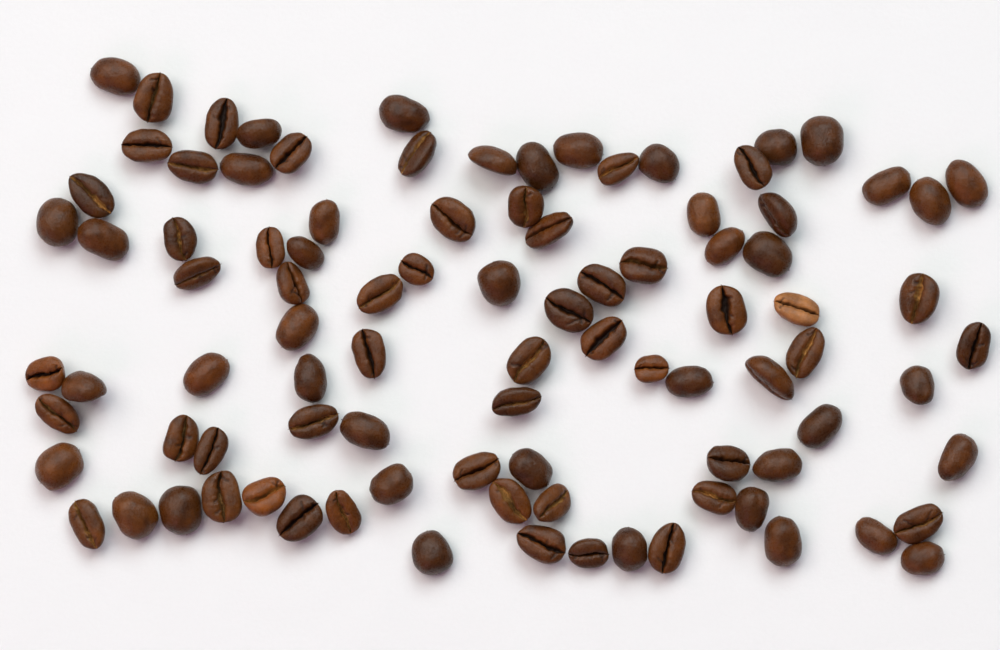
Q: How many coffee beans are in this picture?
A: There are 94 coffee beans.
